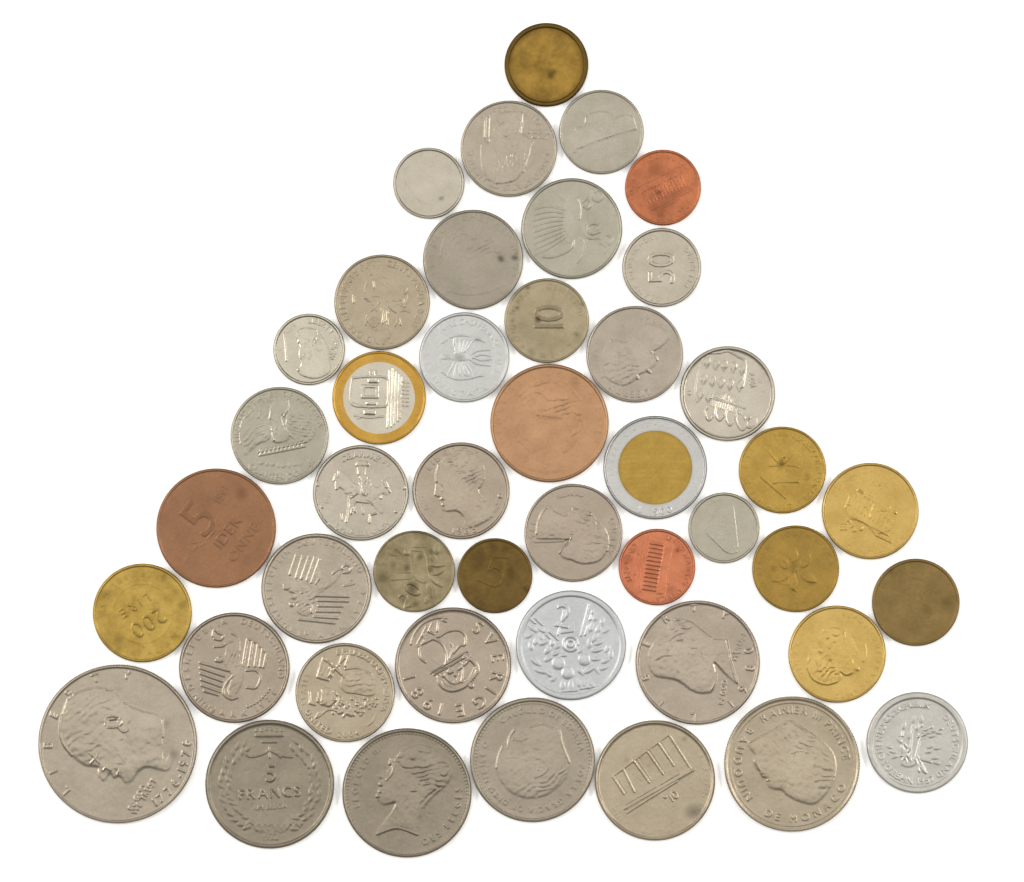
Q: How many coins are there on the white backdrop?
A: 45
